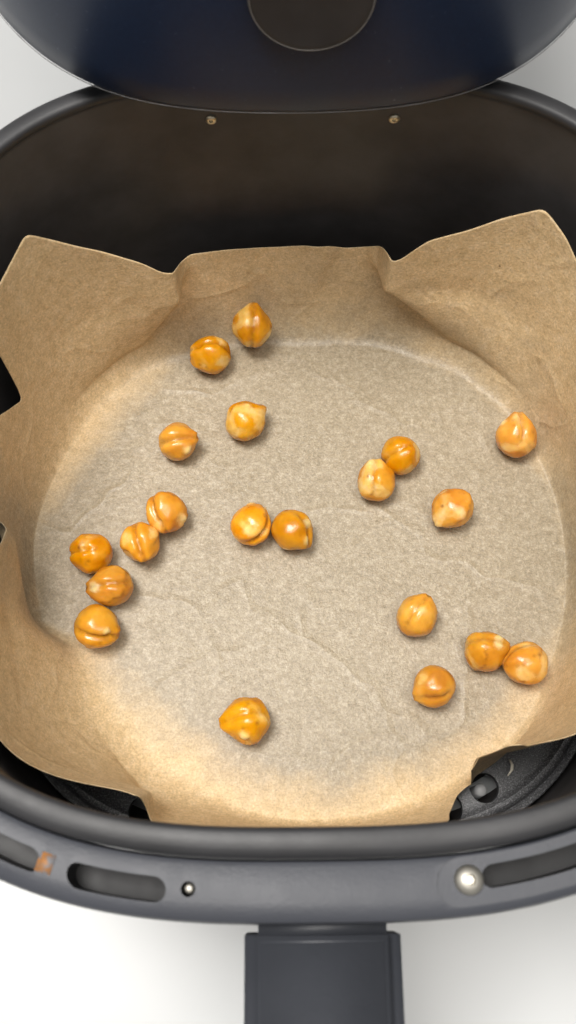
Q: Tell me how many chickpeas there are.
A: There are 20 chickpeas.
